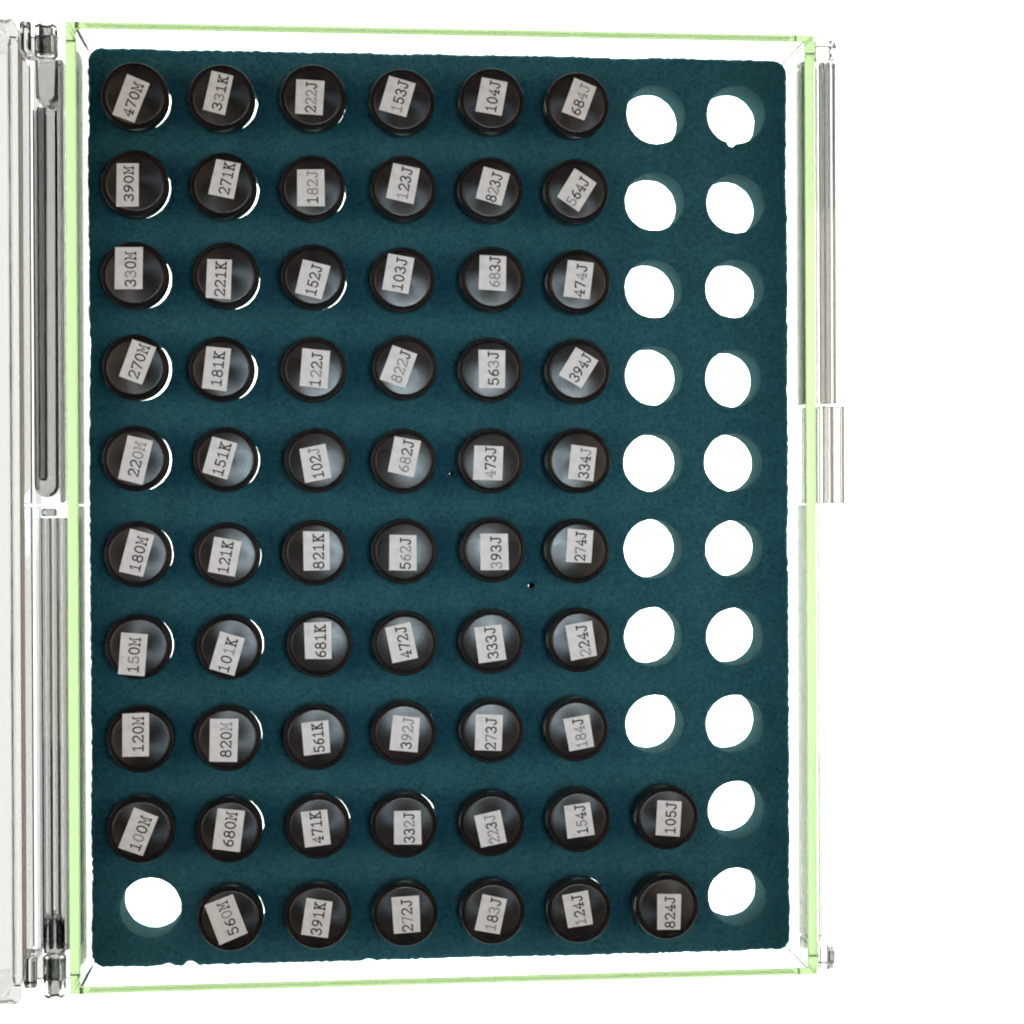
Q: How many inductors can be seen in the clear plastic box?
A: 61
